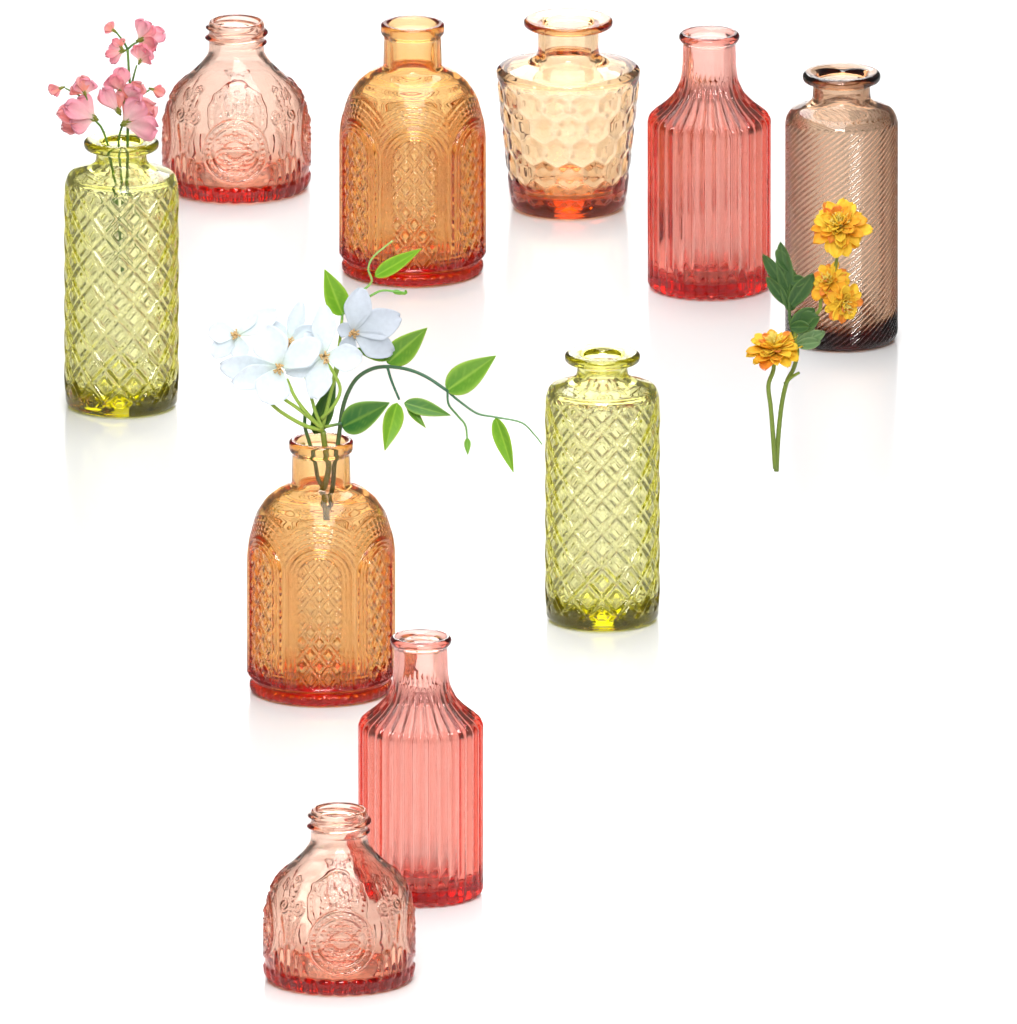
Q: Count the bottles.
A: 10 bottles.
